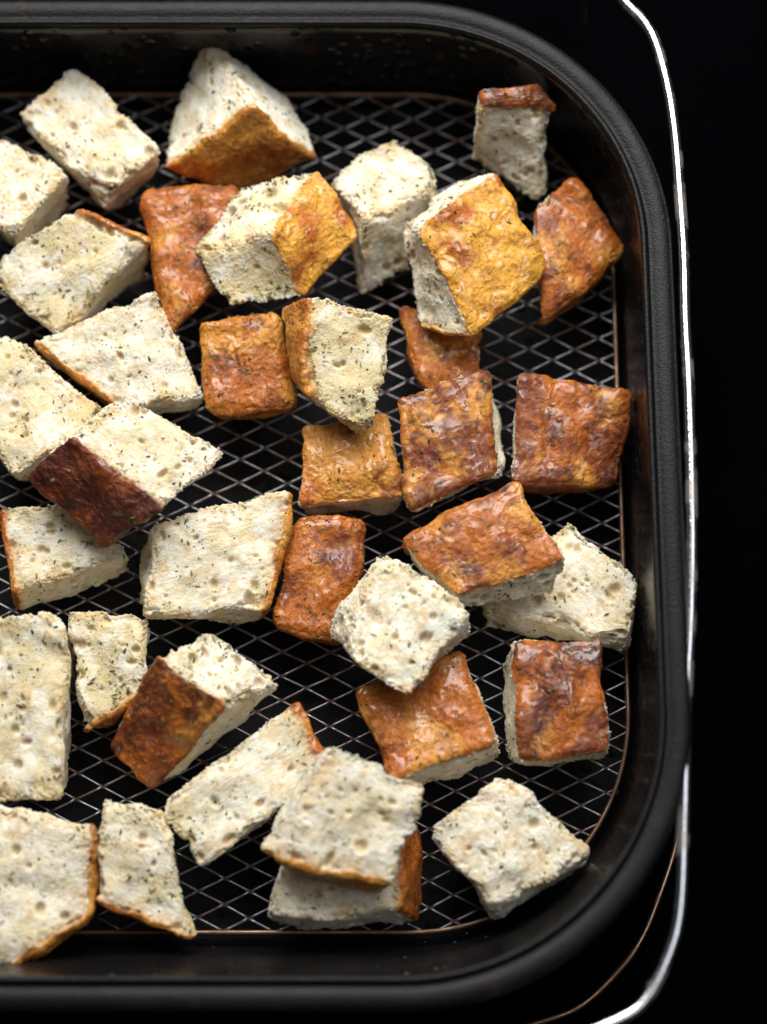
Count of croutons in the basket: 36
